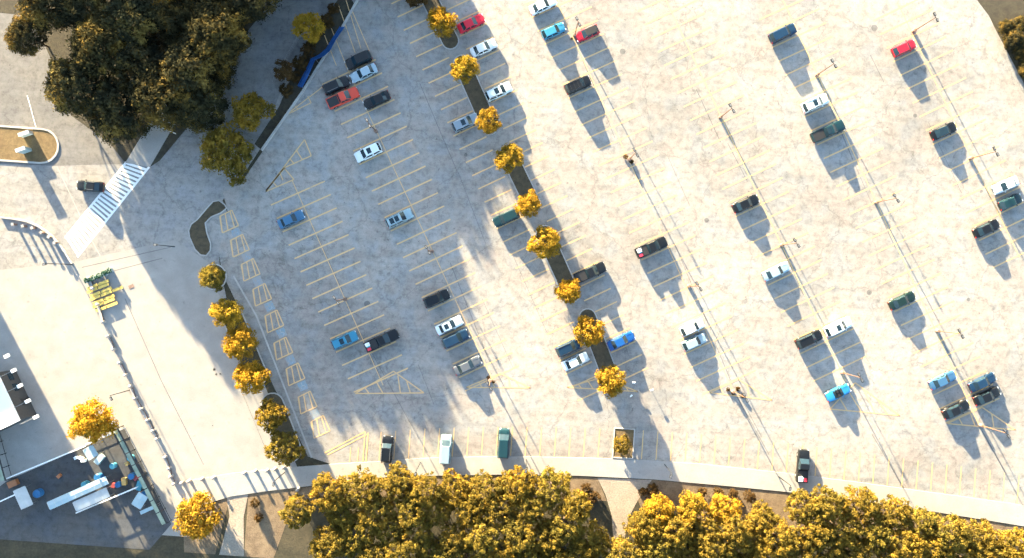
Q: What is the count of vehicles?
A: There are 53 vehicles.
